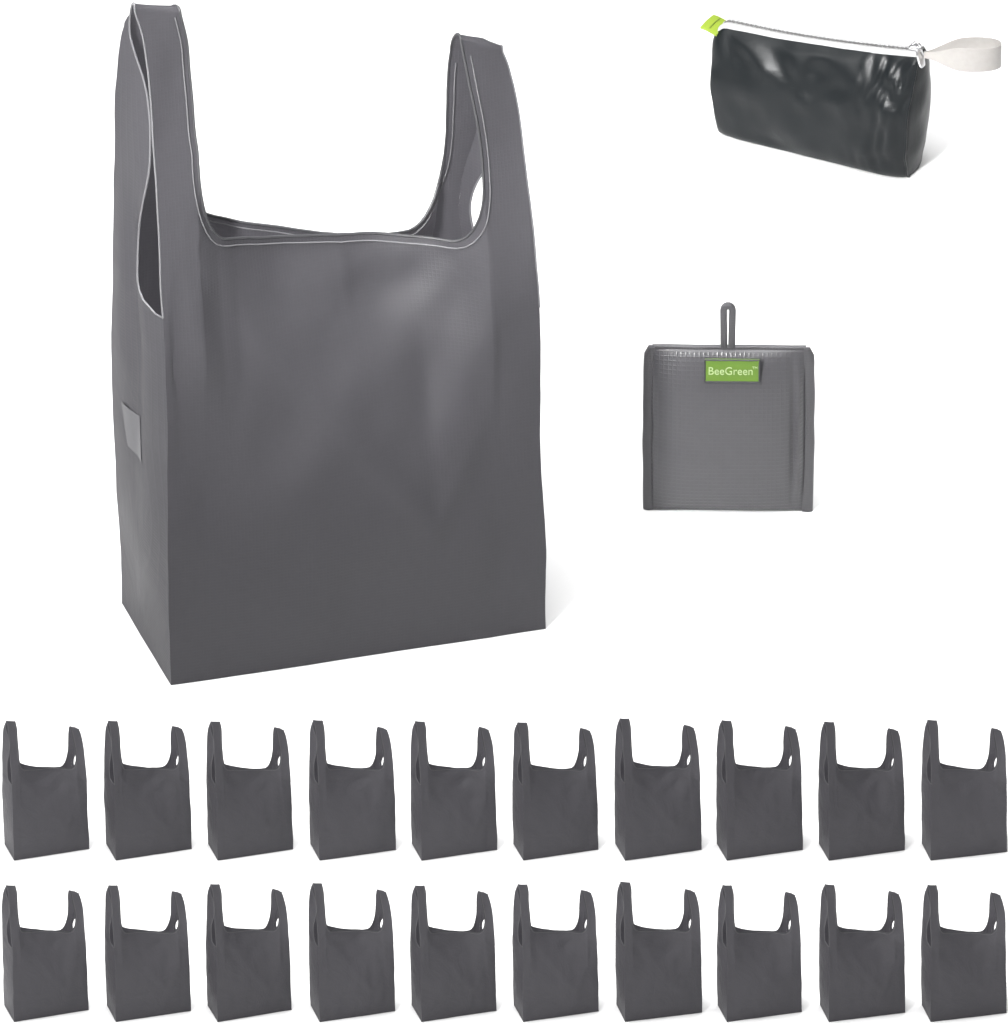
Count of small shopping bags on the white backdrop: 20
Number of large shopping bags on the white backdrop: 1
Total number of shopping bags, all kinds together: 21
